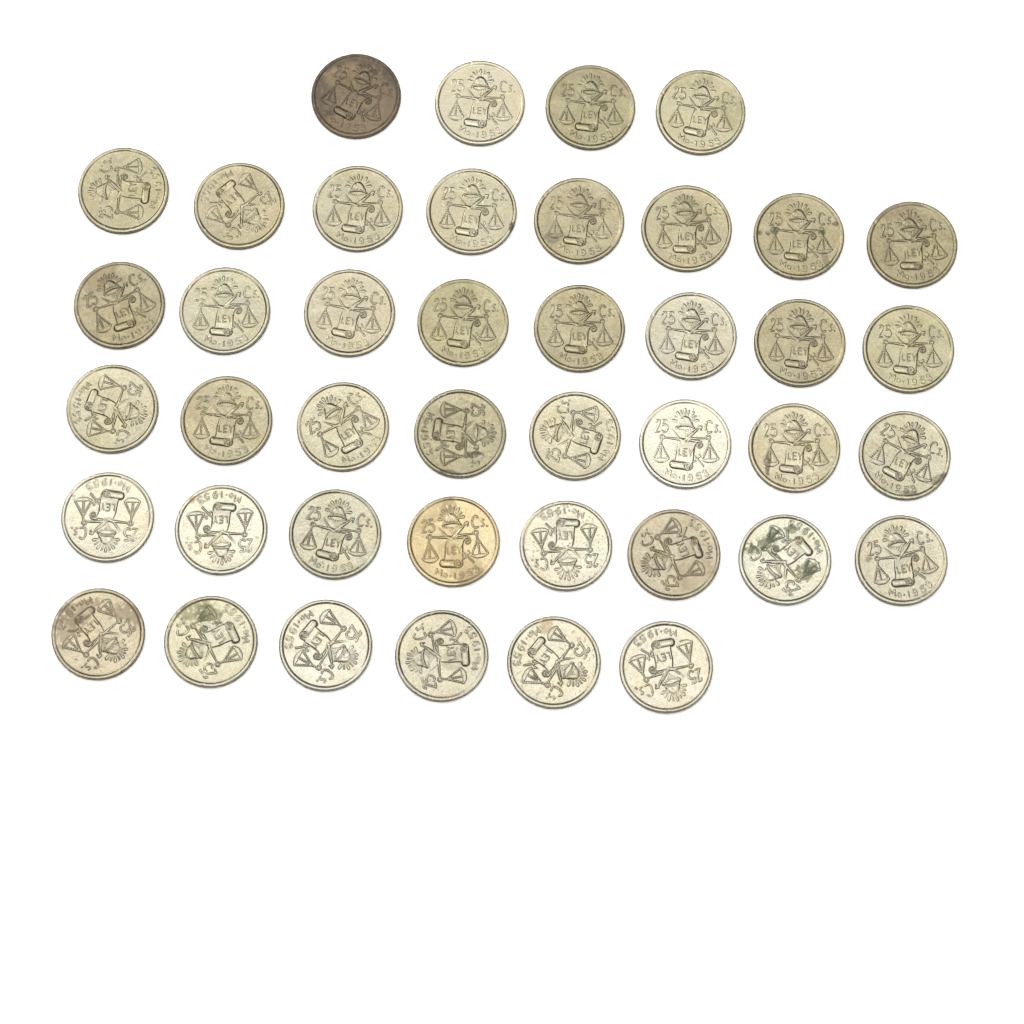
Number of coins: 42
